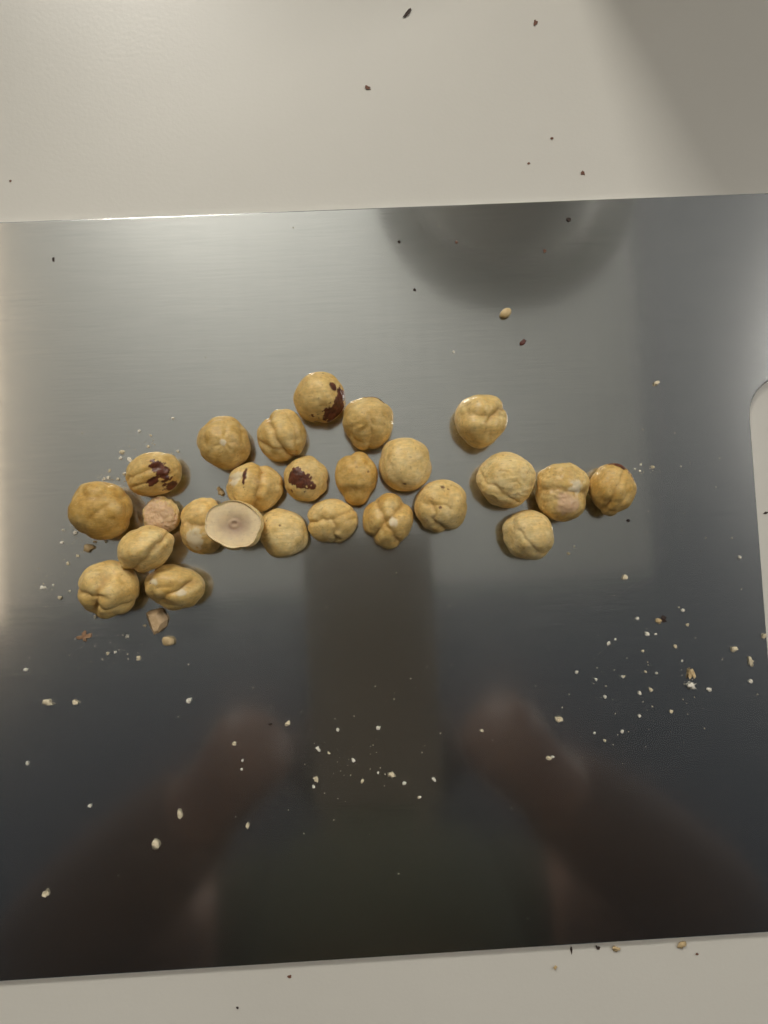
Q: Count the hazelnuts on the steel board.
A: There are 25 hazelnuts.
